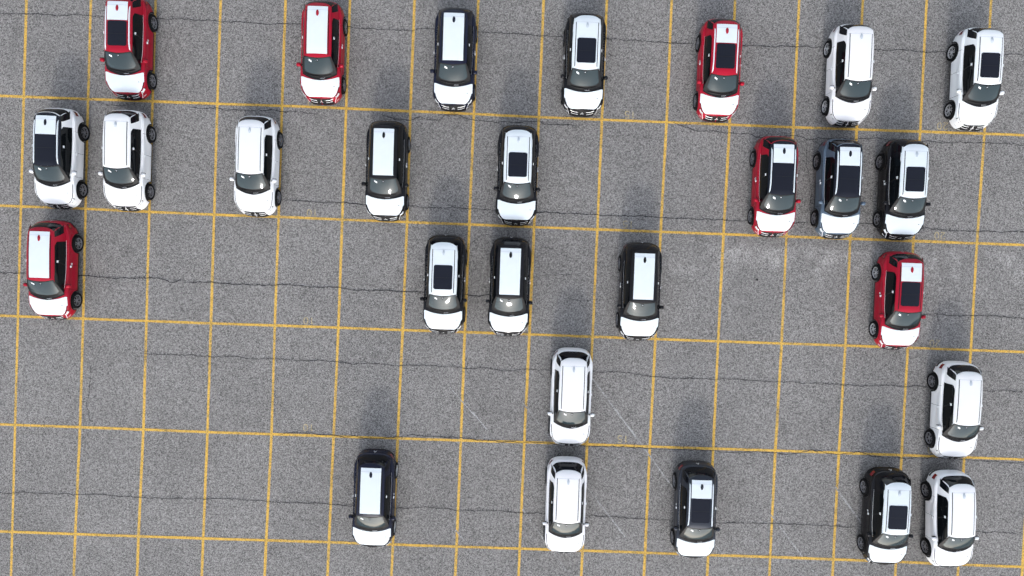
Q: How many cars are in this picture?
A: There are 27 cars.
